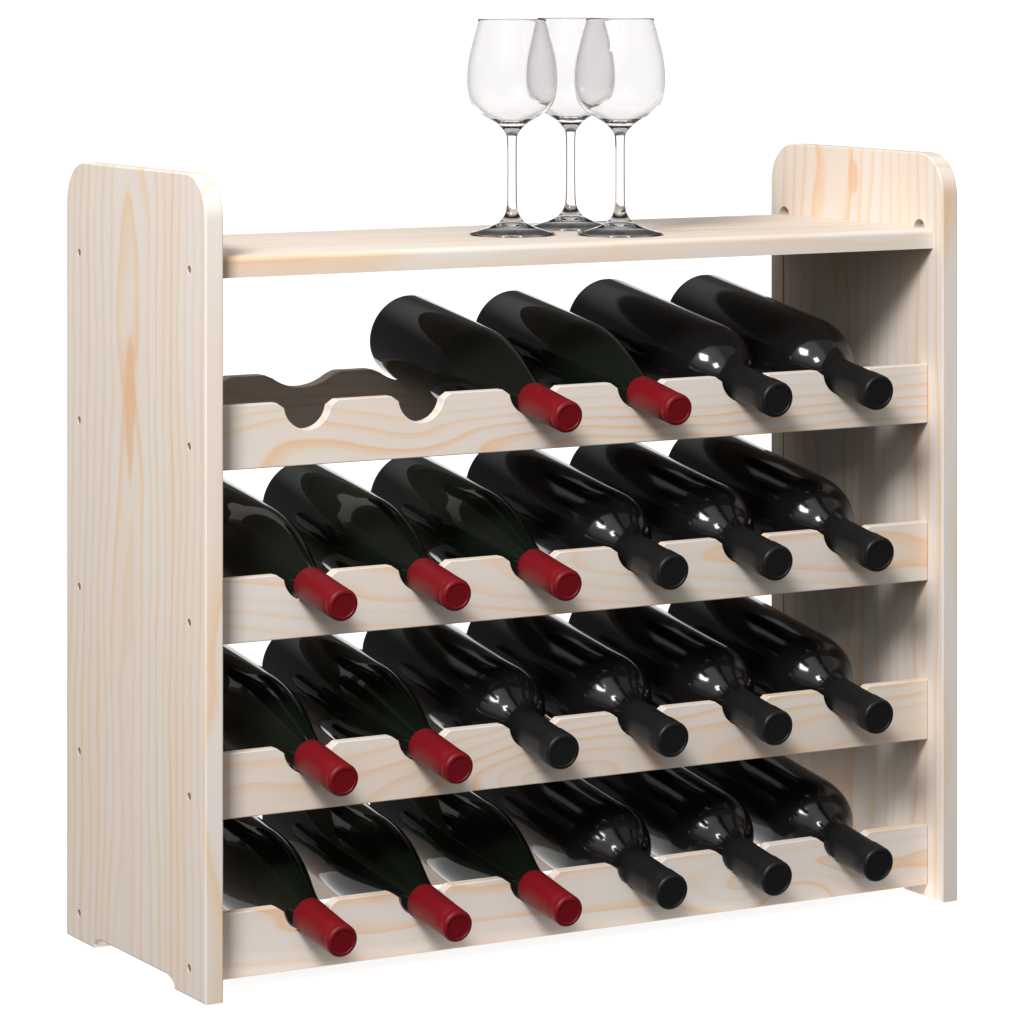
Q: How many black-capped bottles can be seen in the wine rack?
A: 12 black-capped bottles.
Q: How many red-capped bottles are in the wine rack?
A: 10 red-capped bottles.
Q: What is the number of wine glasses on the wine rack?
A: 3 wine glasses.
